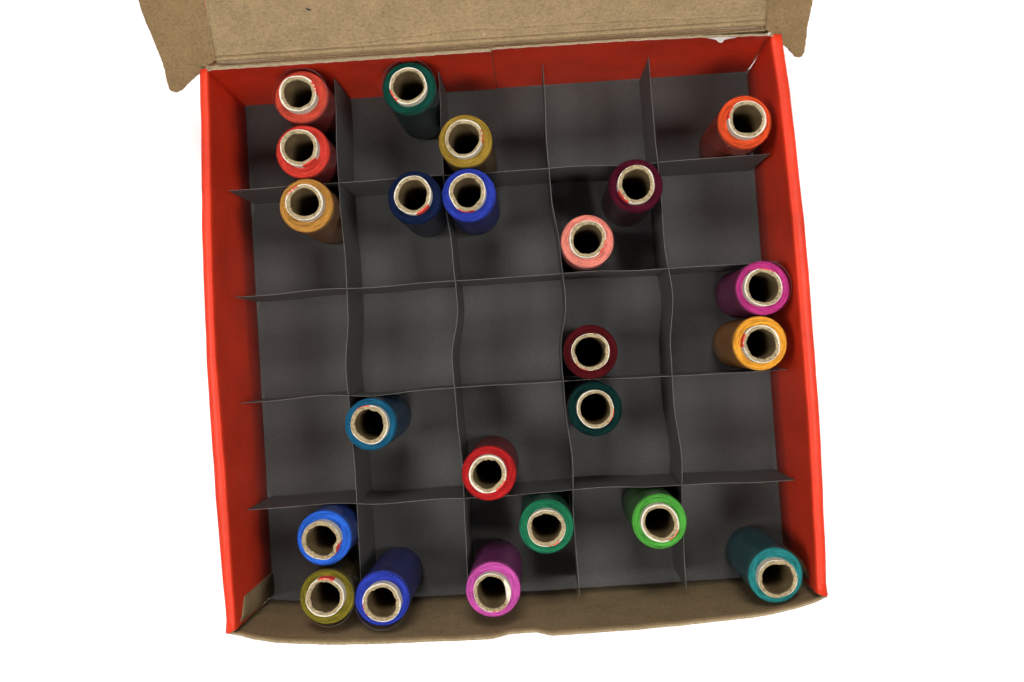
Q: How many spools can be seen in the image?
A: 23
